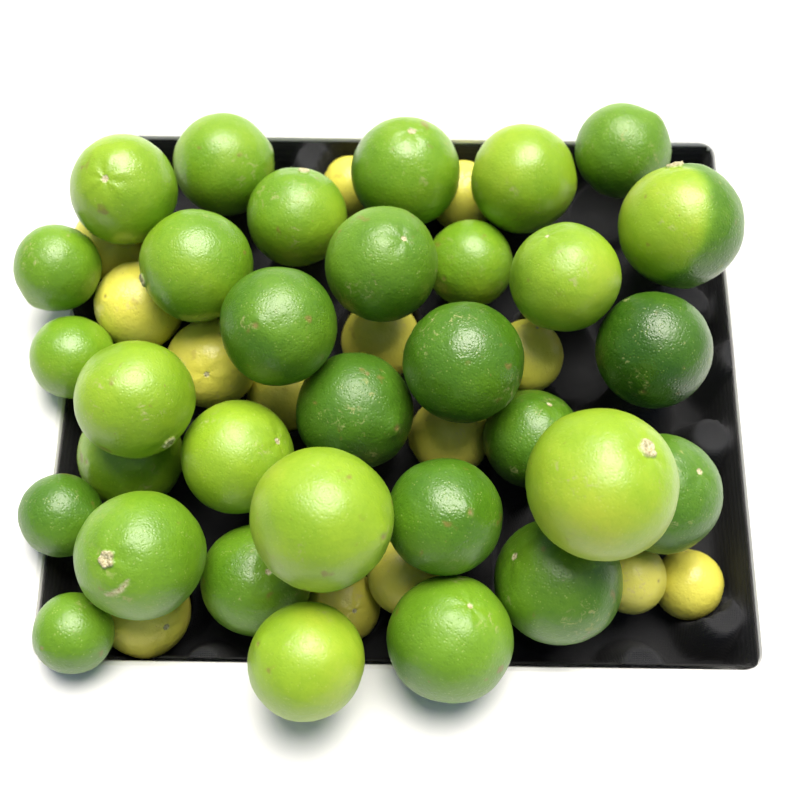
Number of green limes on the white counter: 32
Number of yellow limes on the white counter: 14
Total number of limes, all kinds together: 46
